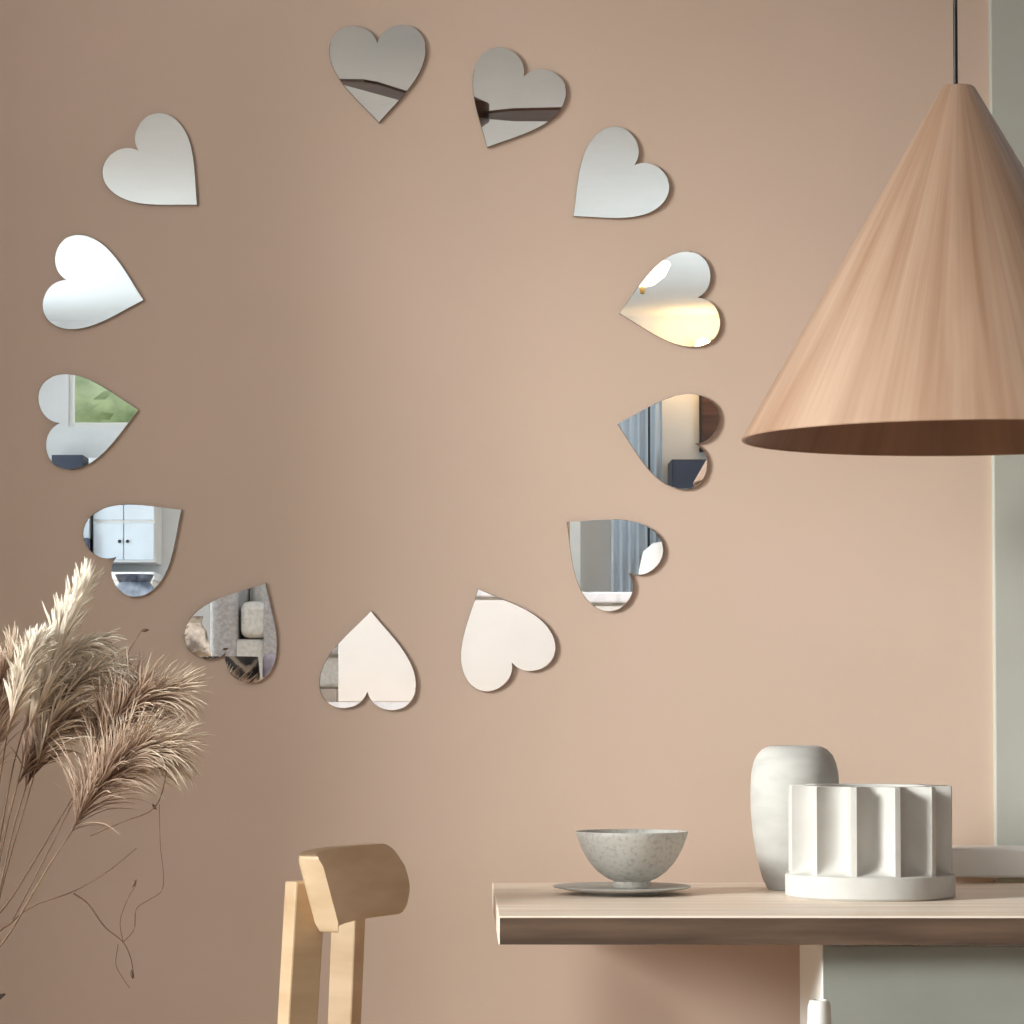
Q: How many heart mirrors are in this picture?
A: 13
